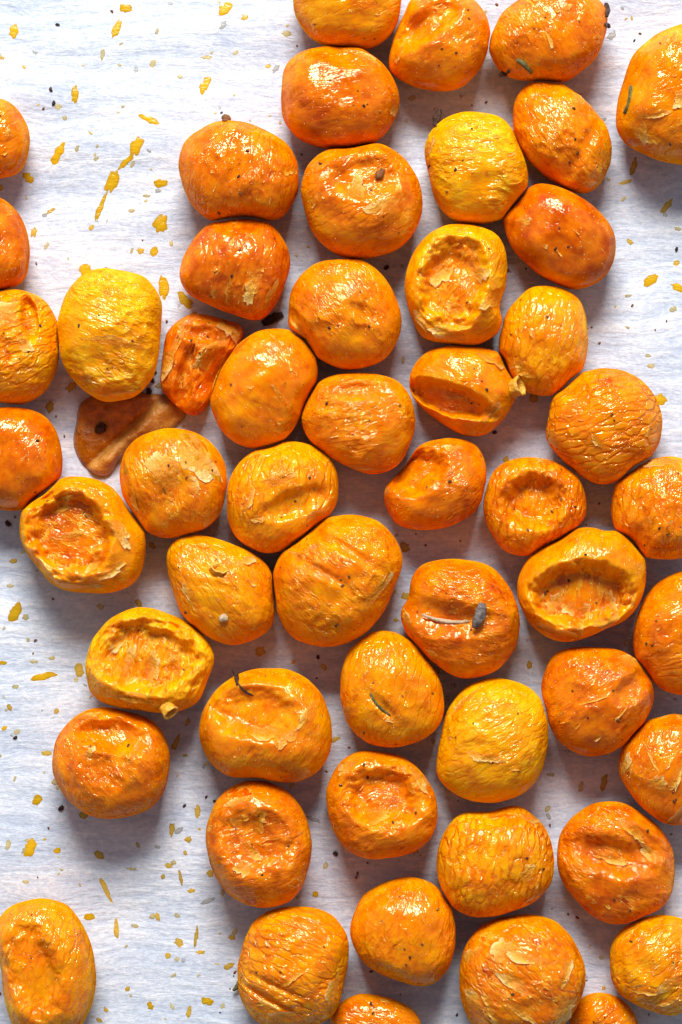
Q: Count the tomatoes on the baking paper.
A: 53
